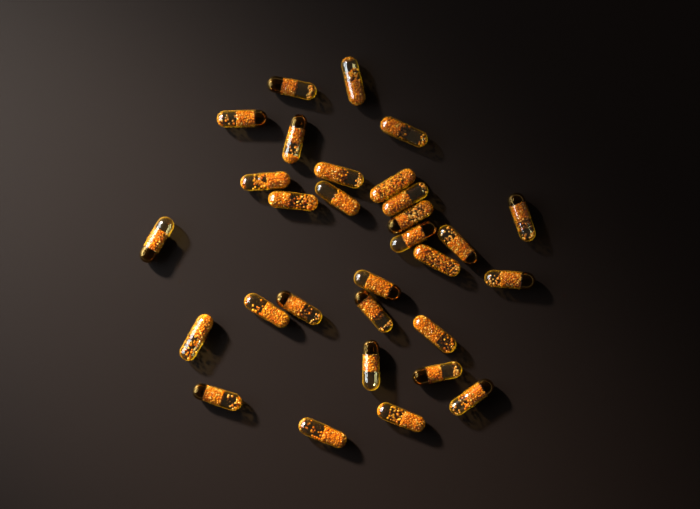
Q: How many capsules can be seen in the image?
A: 30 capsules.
